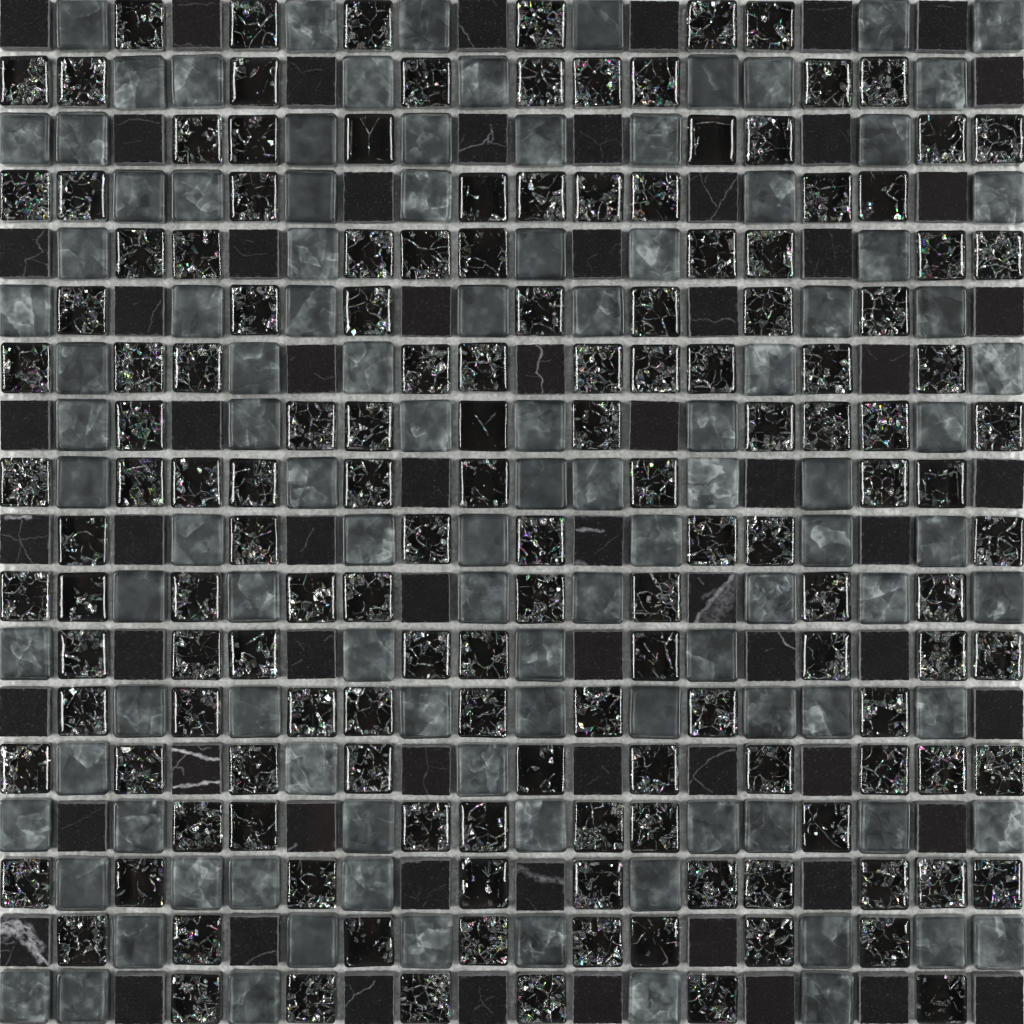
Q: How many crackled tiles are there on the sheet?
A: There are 149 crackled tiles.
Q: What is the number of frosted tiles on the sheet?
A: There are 108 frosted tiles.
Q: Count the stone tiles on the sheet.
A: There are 67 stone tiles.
